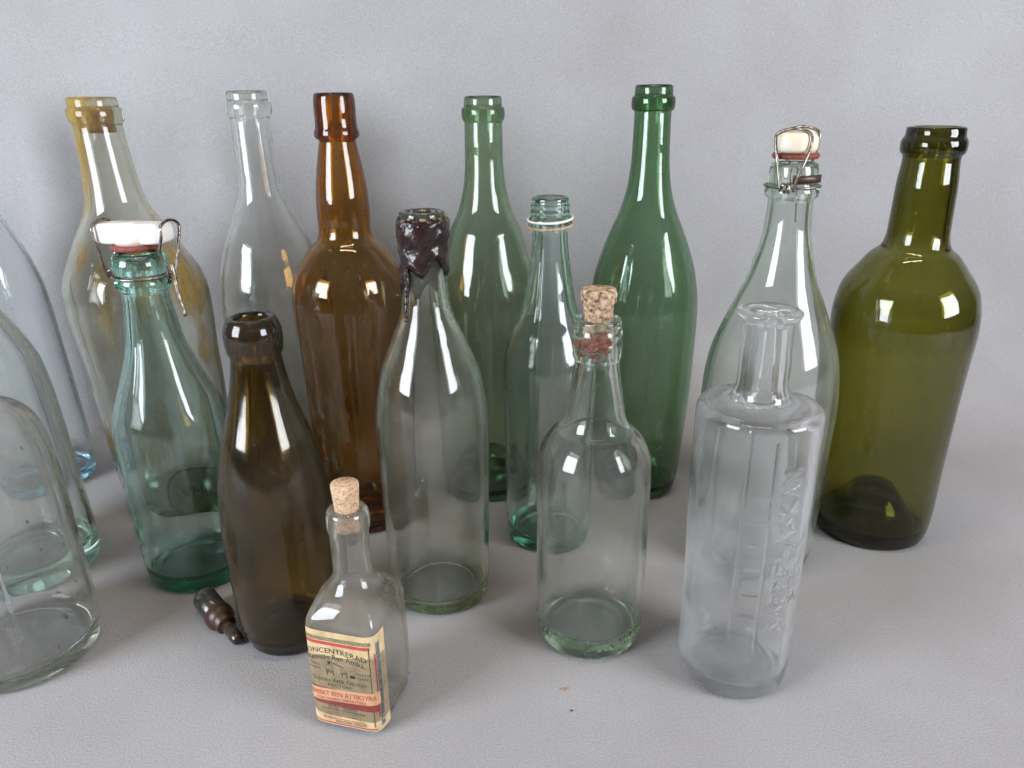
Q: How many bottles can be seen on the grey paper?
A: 17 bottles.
